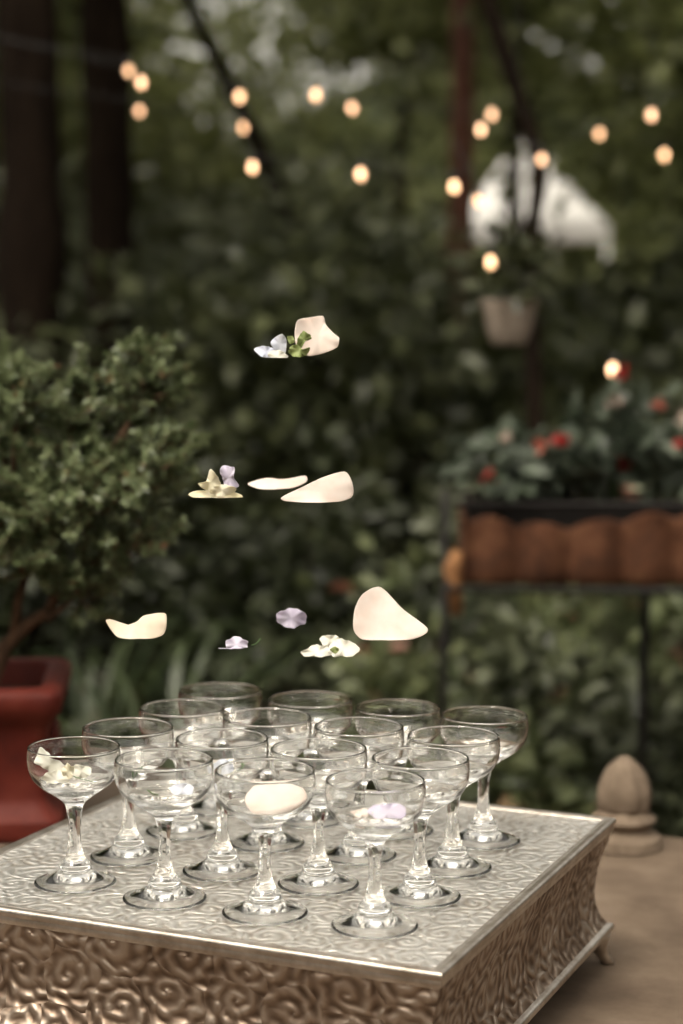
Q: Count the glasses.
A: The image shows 16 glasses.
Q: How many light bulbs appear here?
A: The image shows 19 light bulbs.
